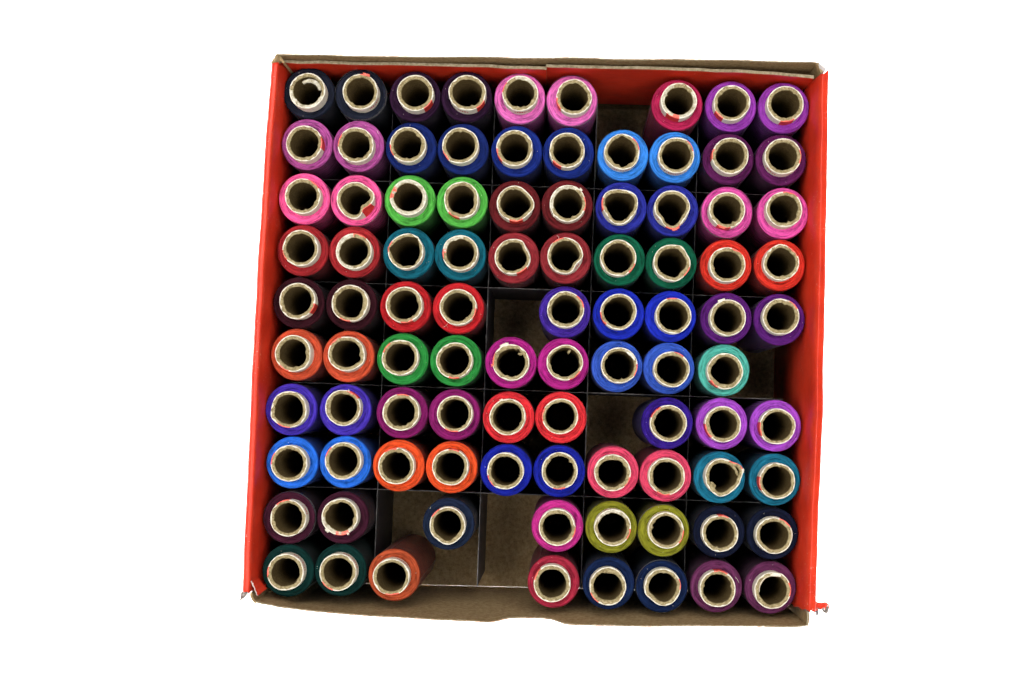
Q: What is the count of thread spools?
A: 92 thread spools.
